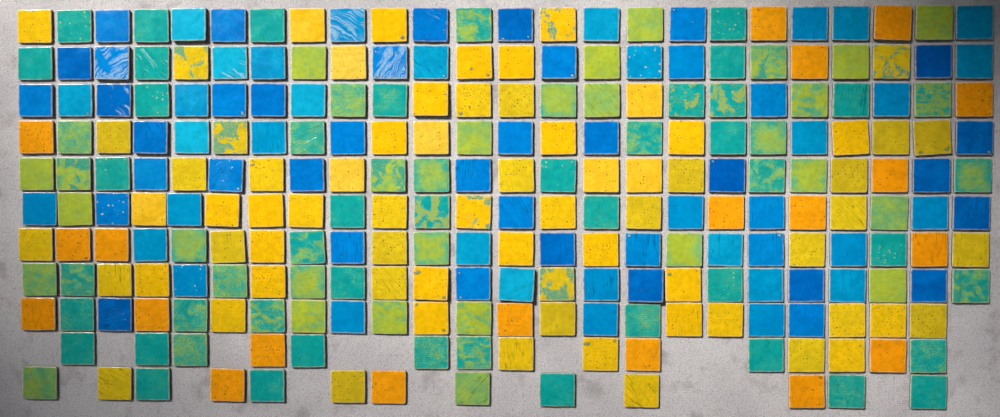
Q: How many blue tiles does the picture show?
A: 75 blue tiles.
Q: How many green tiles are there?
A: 79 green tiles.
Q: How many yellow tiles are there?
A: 69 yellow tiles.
